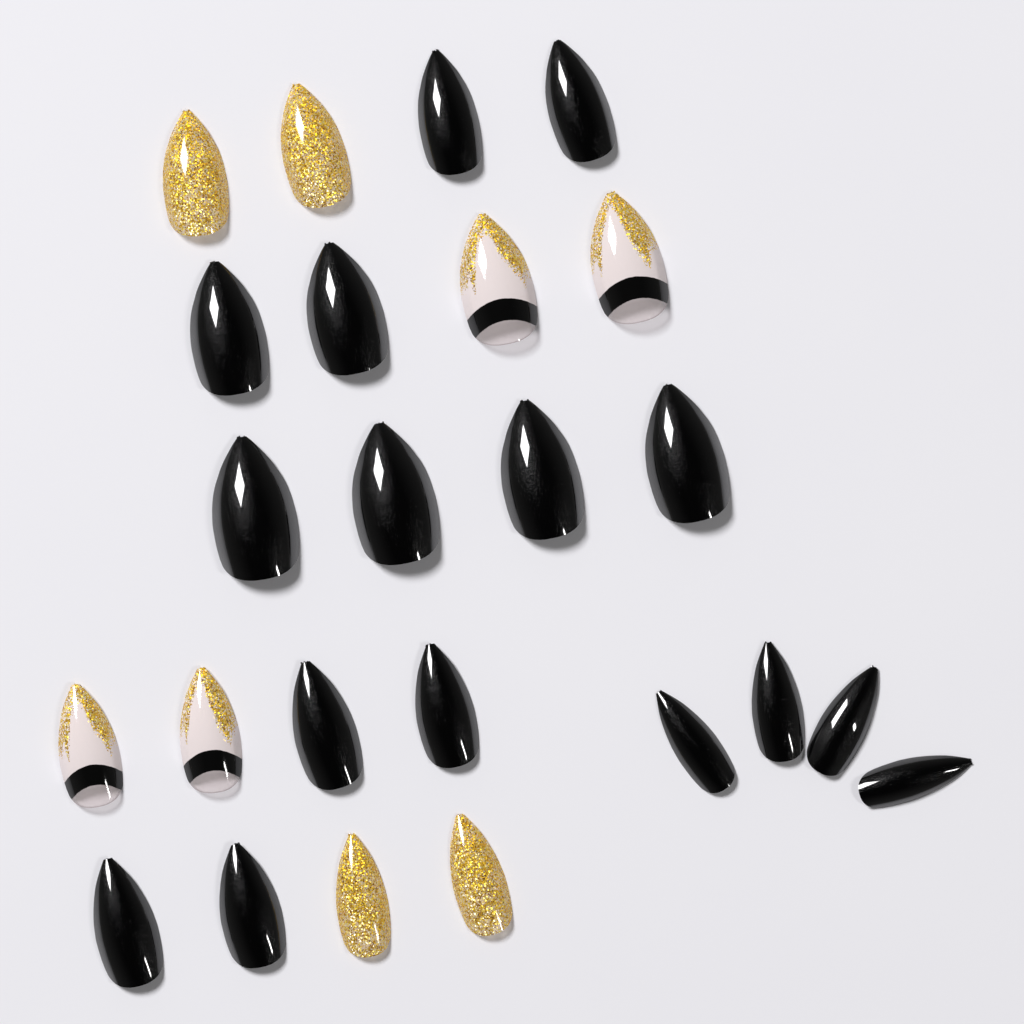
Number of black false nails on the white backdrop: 16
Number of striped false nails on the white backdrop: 4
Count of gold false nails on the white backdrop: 4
